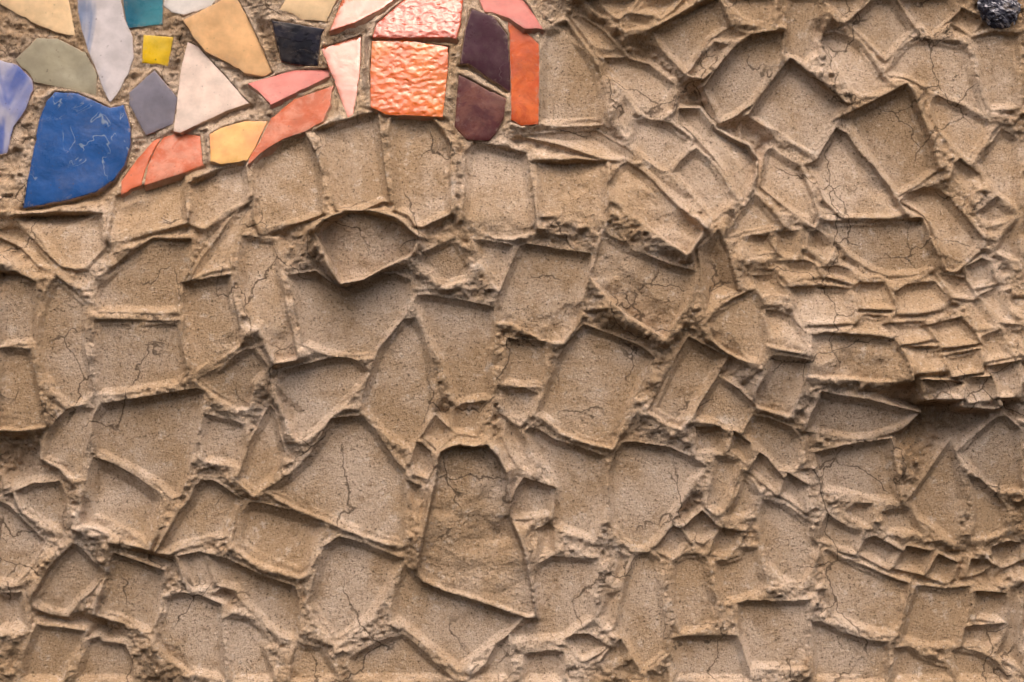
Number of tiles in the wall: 26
